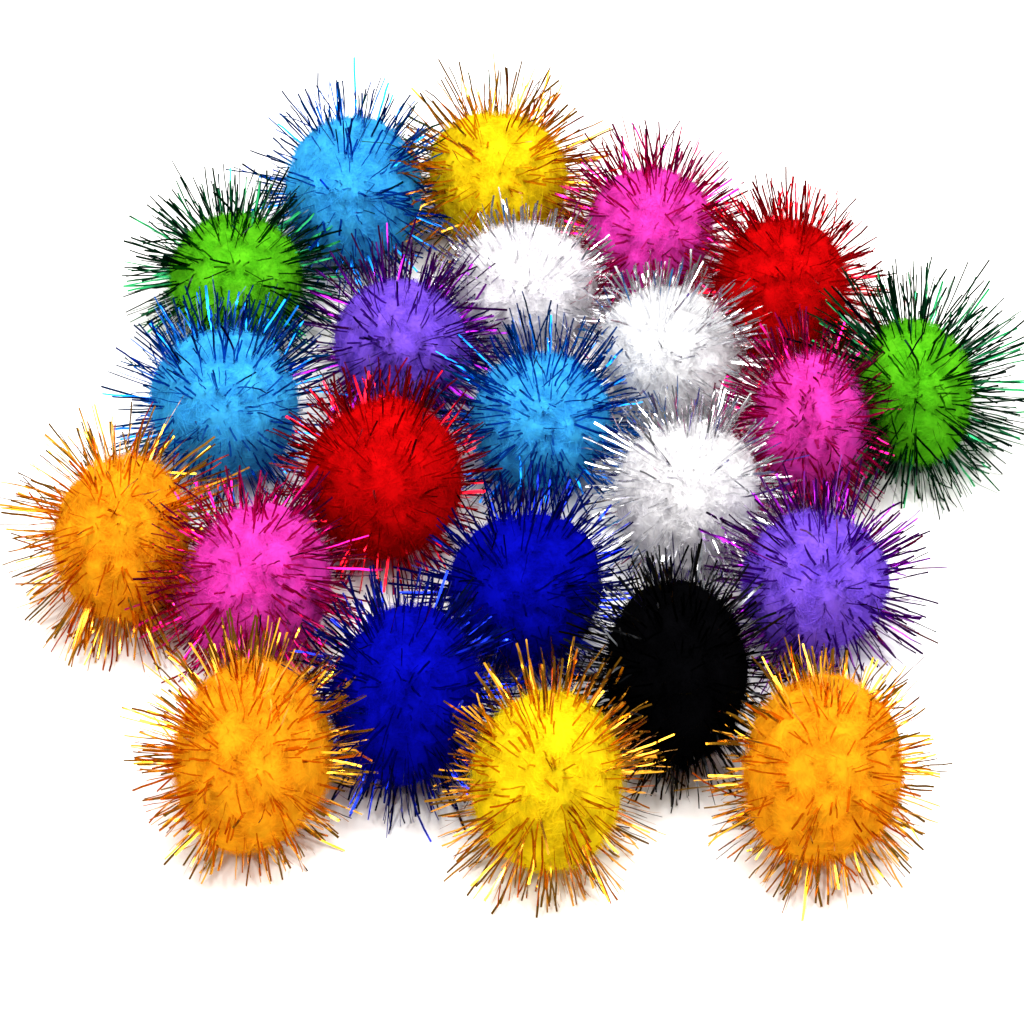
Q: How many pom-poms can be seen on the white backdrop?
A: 23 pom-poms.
